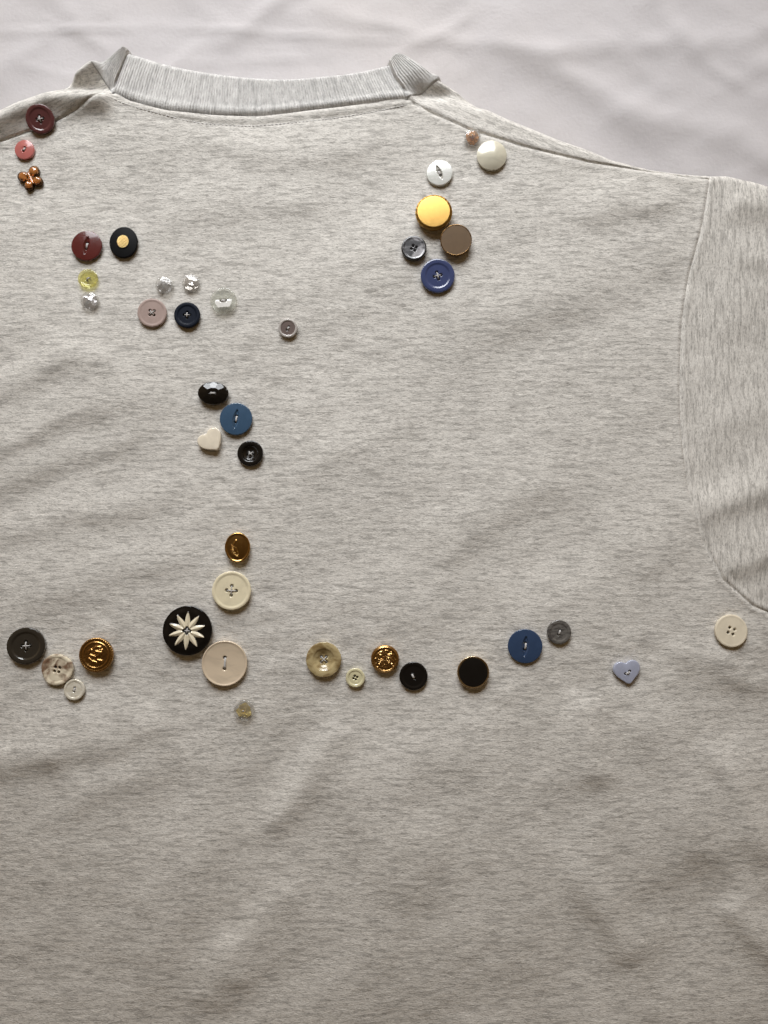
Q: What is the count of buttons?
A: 42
